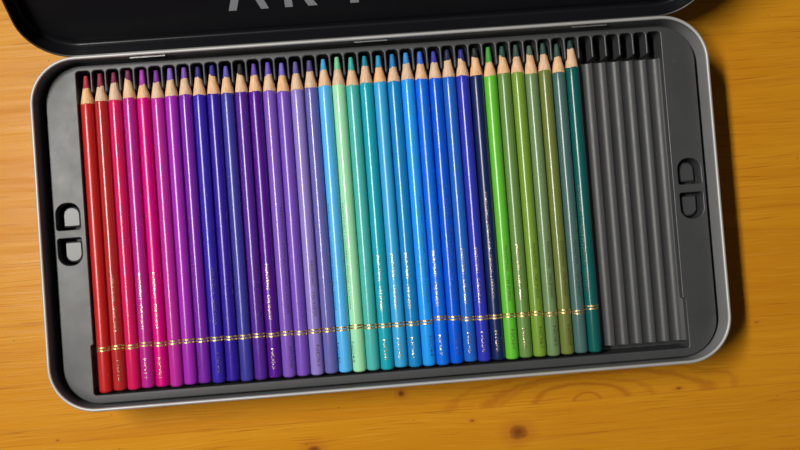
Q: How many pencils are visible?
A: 36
